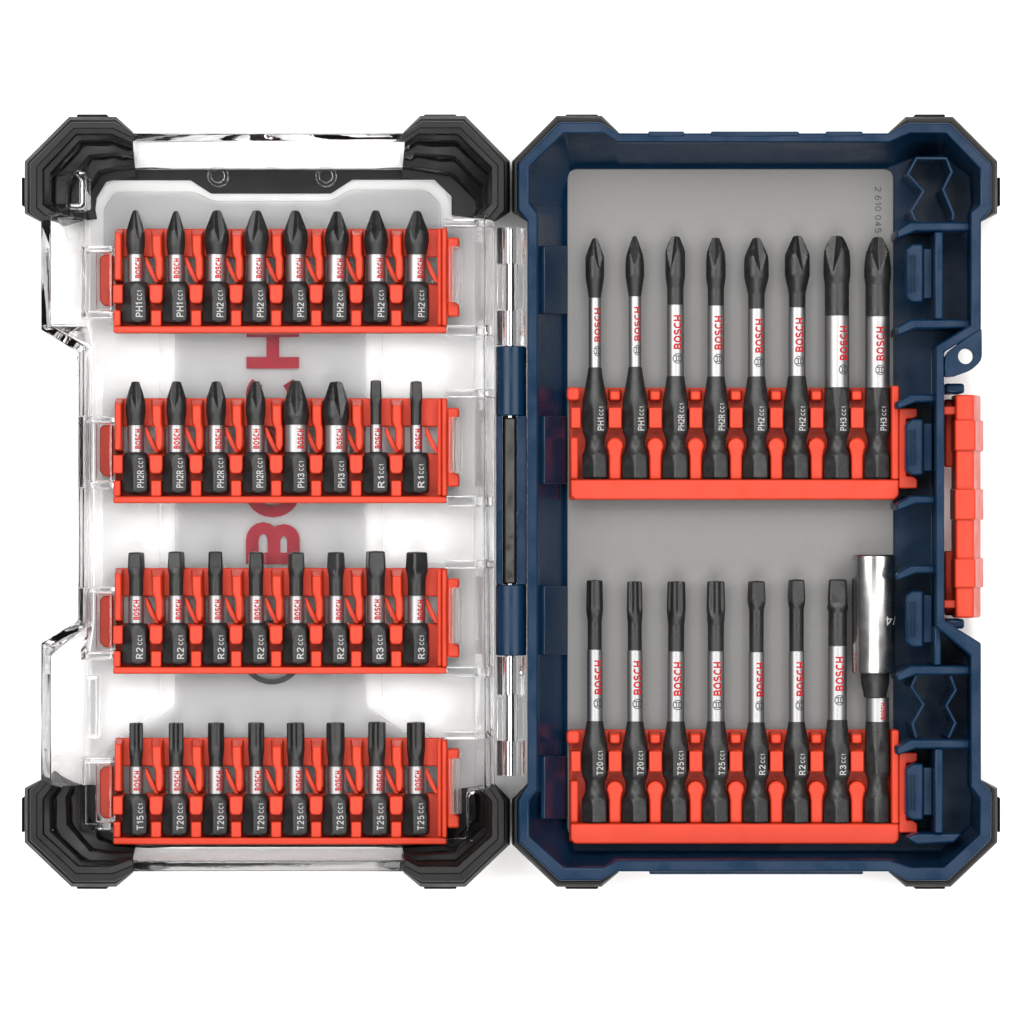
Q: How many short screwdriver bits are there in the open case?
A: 32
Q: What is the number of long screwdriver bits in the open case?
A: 15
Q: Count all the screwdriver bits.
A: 47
